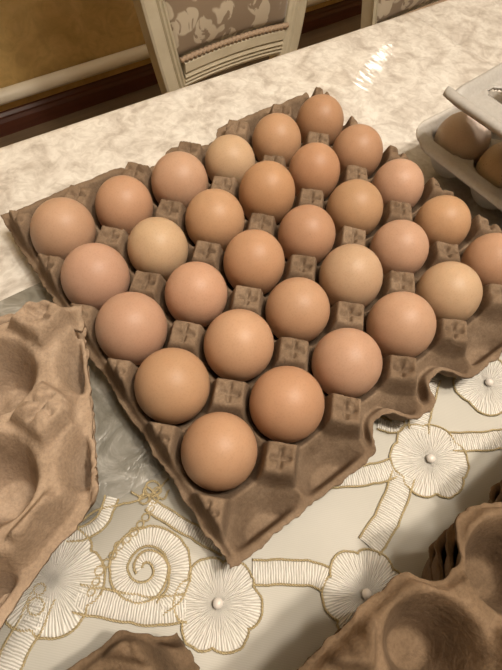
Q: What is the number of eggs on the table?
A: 32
